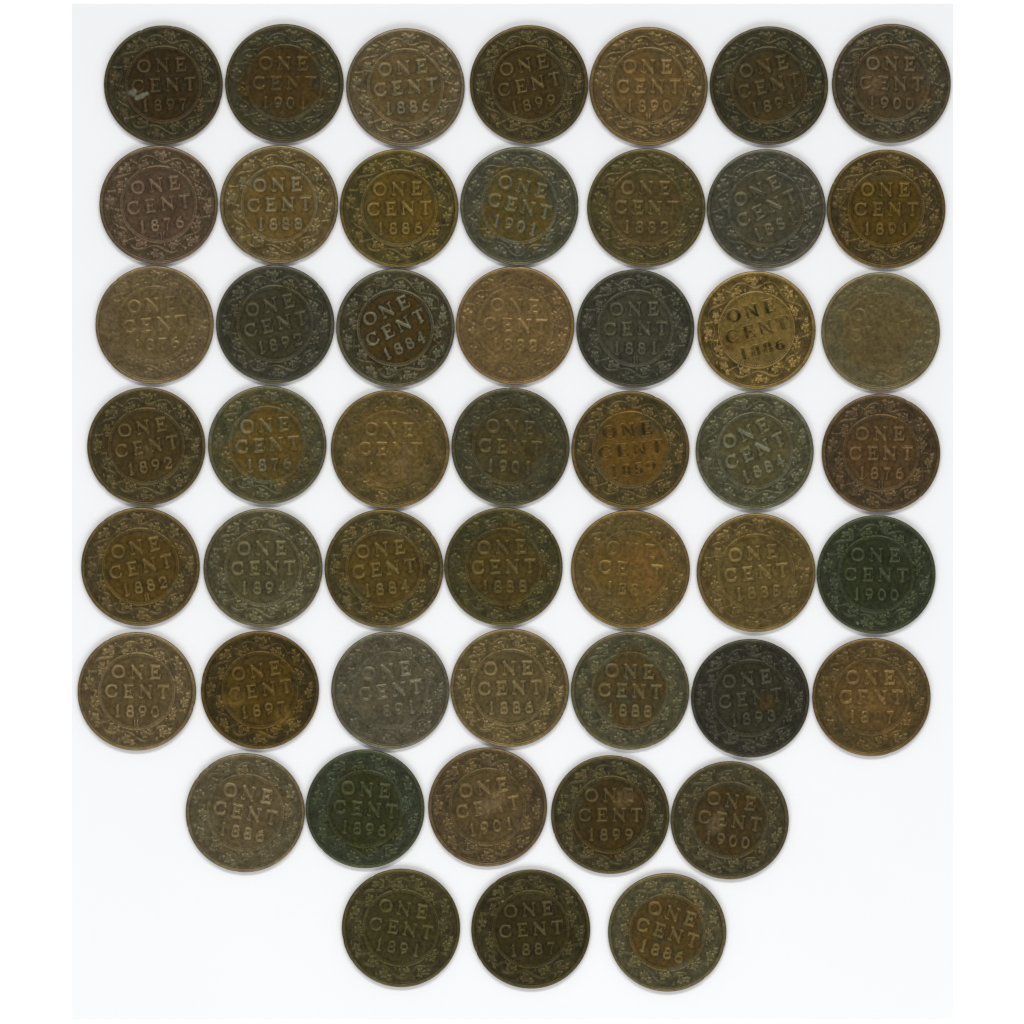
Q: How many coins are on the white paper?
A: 50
